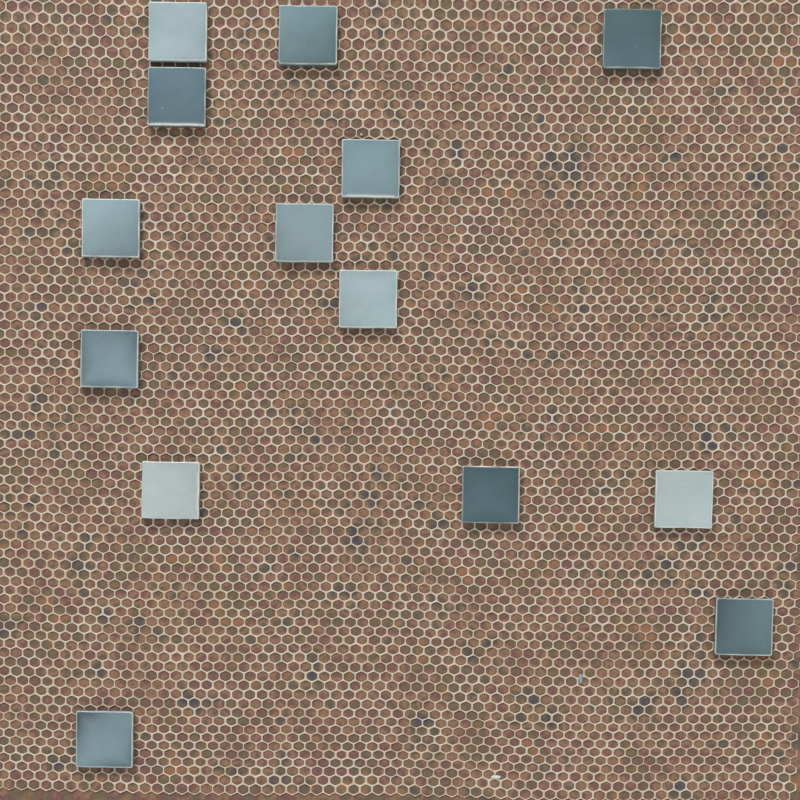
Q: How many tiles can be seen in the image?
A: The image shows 14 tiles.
